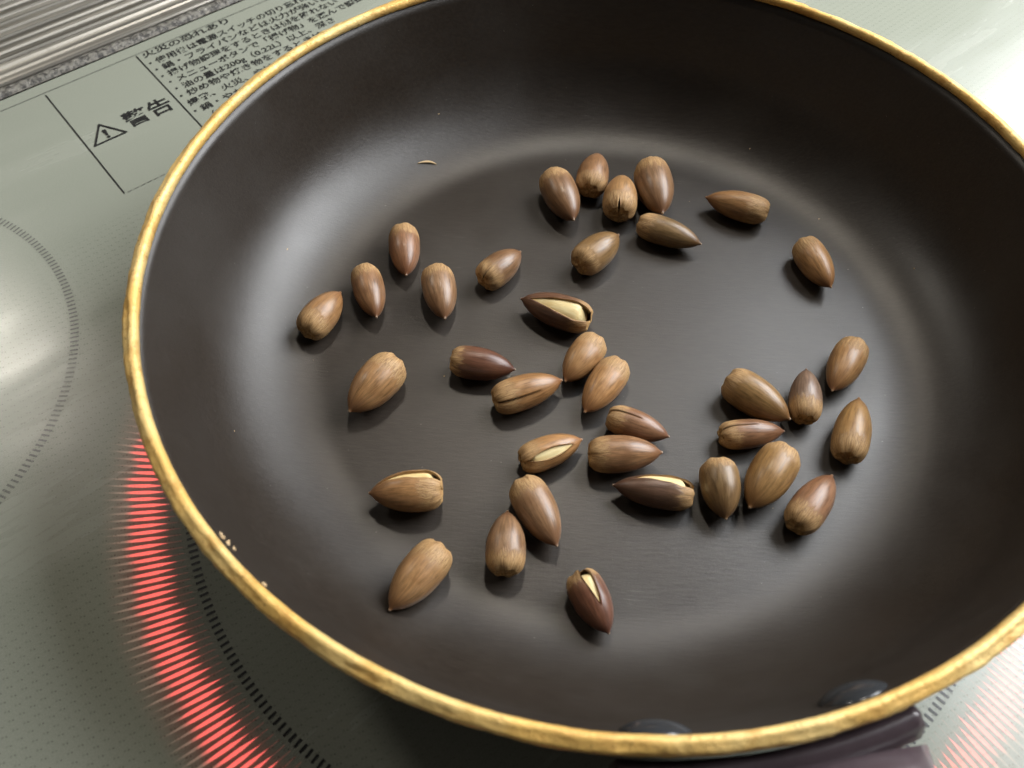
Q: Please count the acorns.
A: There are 36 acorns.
